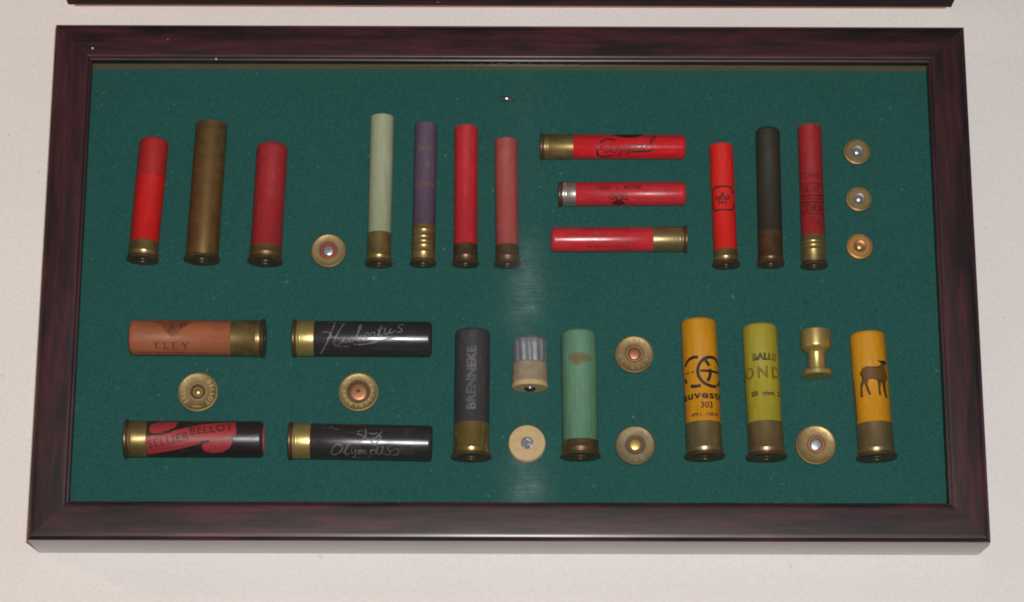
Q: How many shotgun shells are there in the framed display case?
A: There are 22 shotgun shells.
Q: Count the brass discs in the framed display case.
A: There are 9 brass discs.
